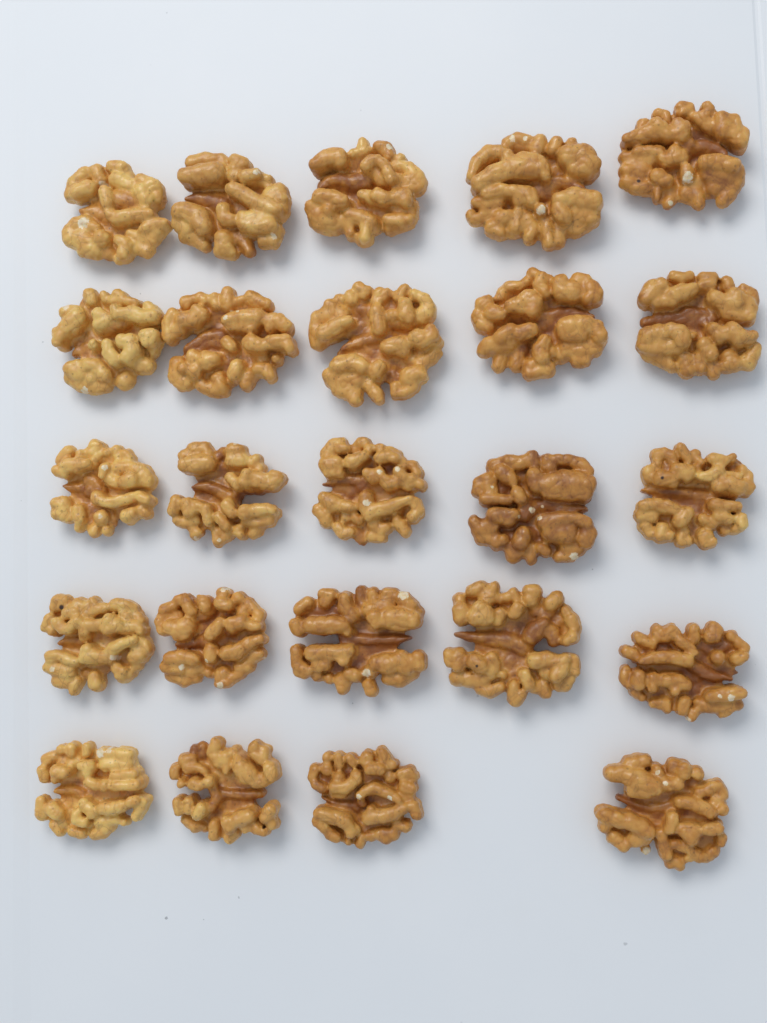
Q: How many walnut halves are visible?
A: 24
